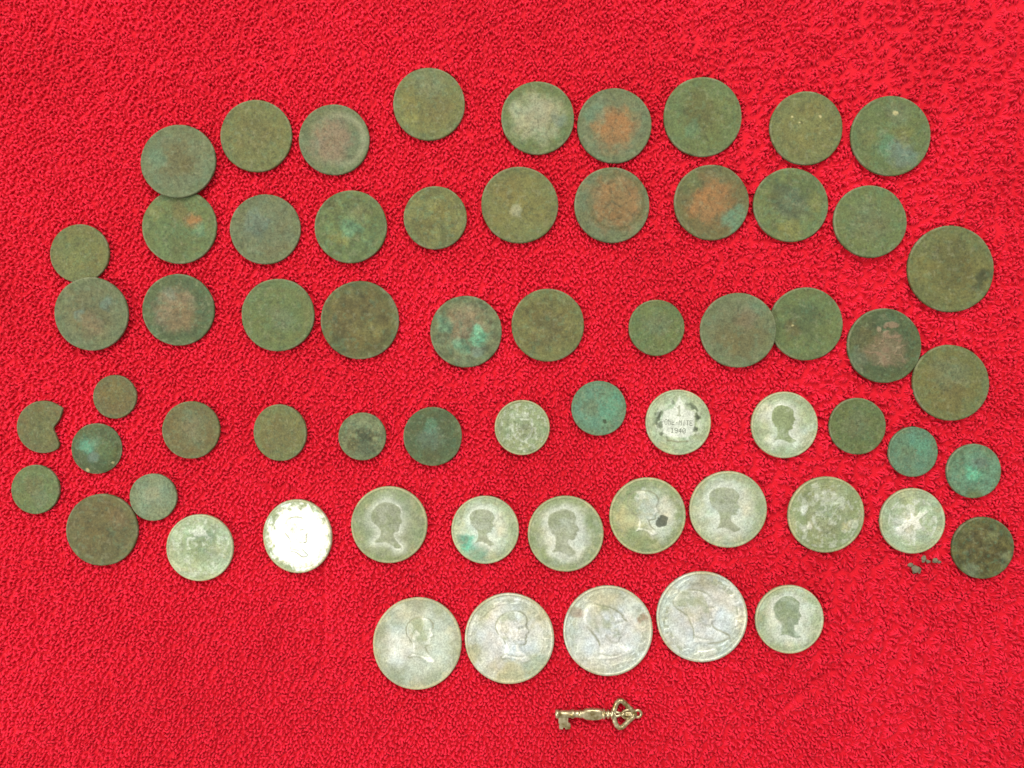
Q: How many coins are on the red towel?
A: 63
